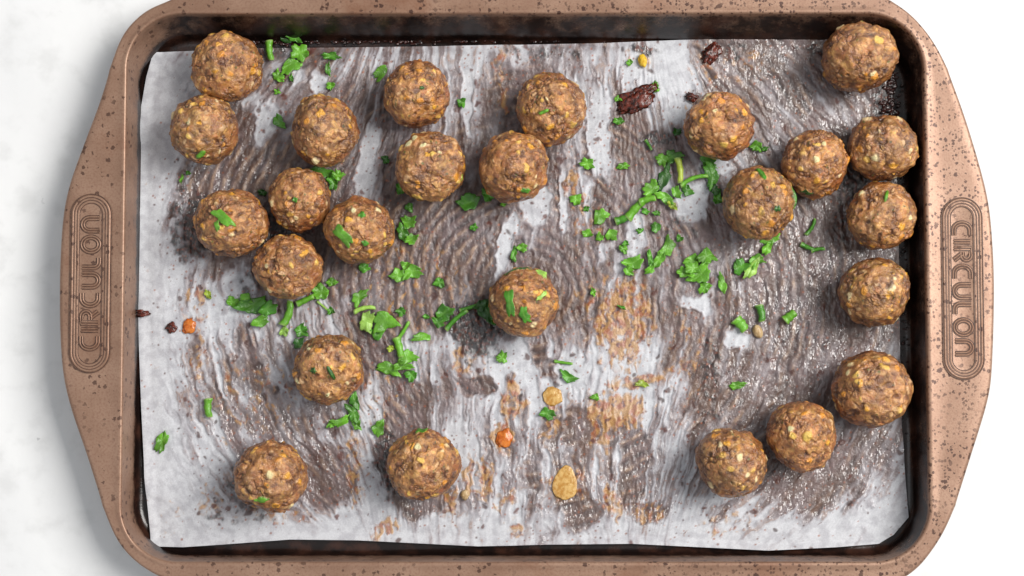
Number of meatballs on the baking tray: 25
